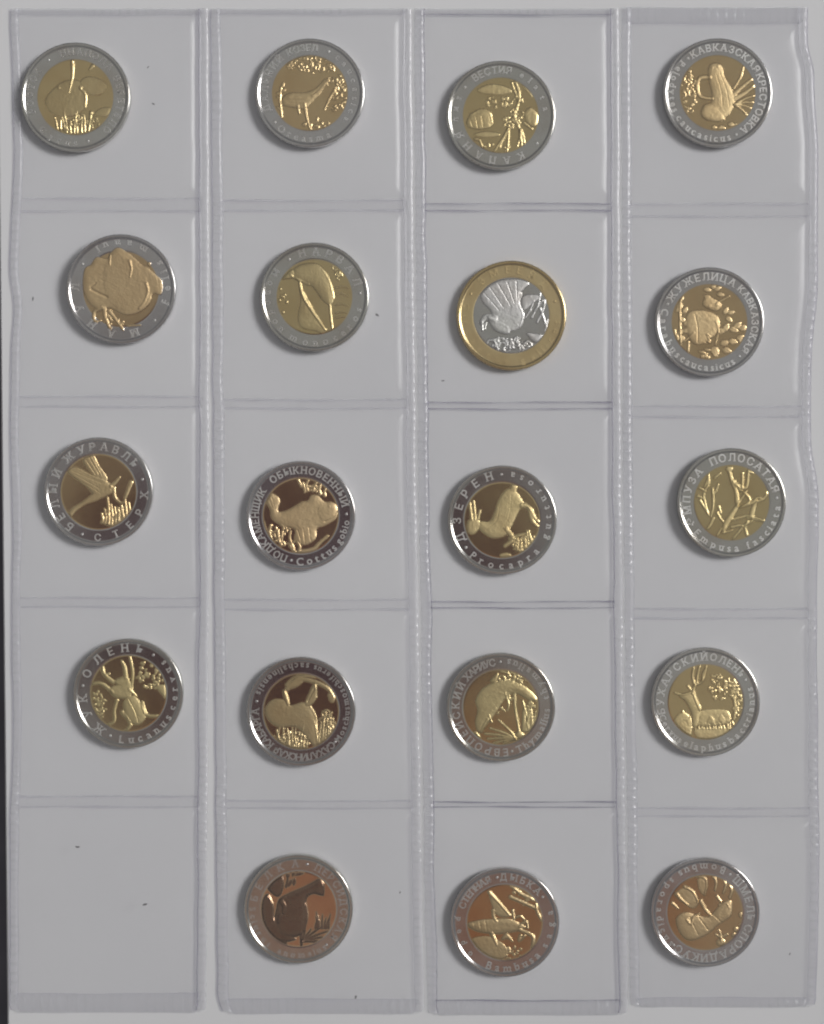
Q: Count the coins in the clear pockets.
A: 19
